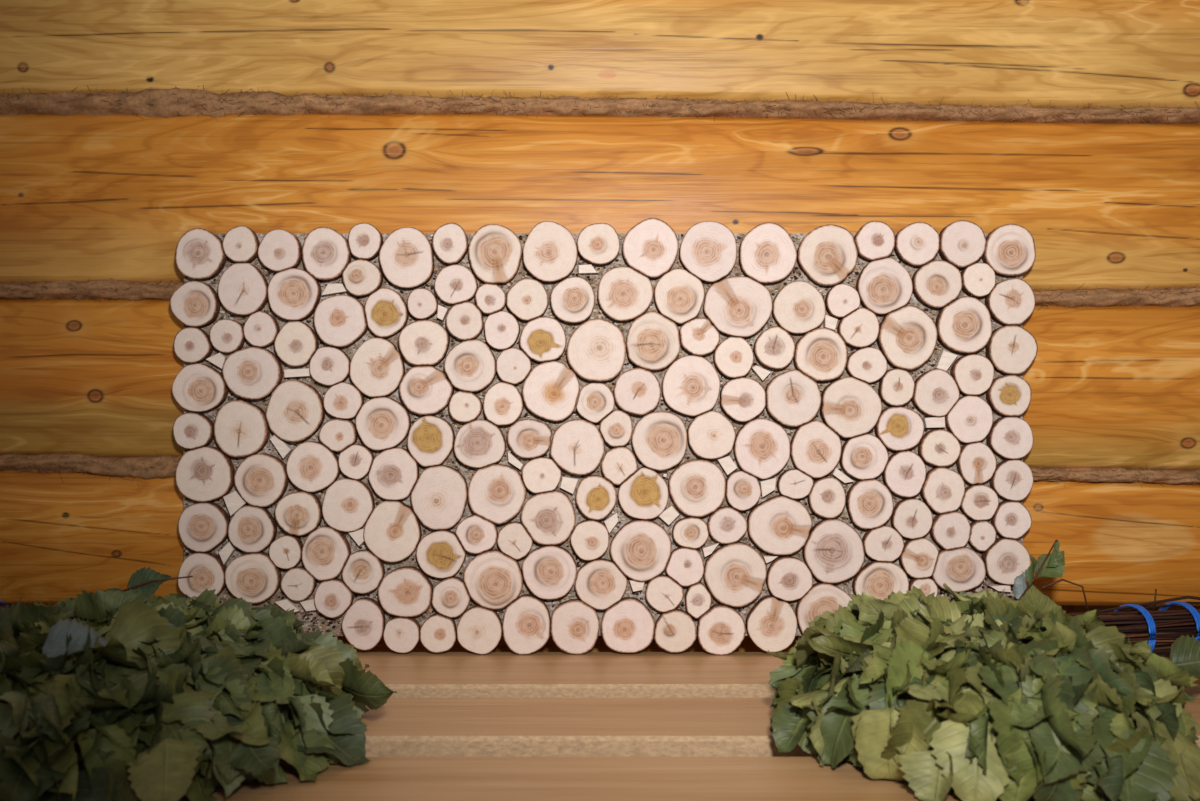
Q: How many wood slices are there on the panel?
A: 171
